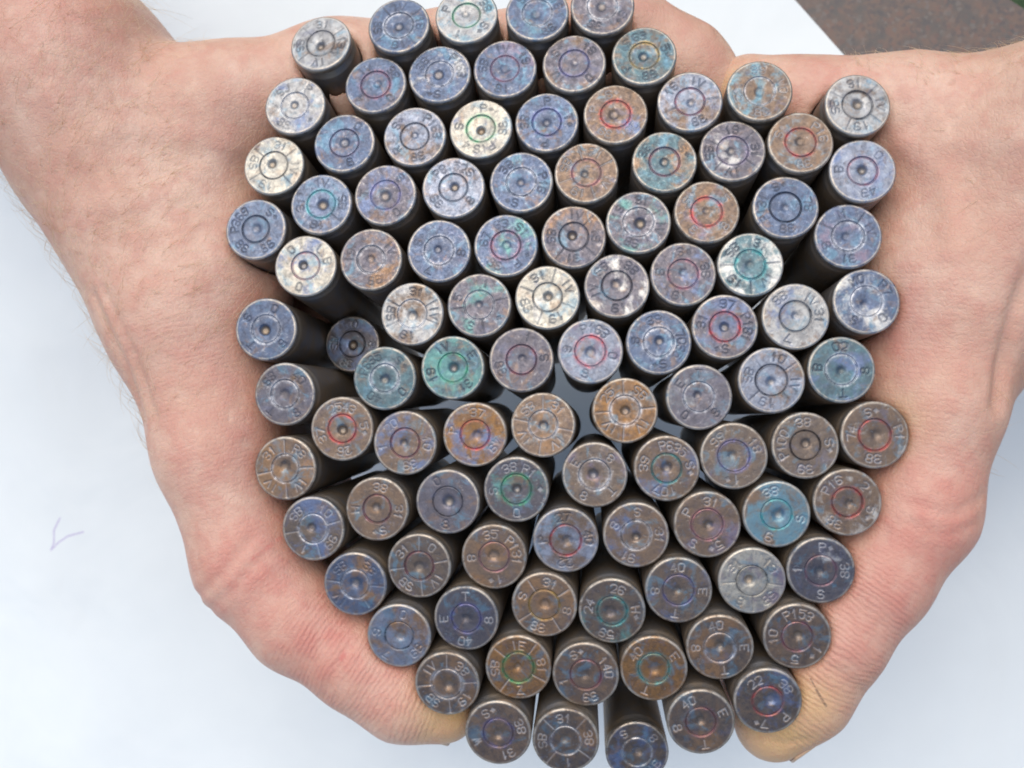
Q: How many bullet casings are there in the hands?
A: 100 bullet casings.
